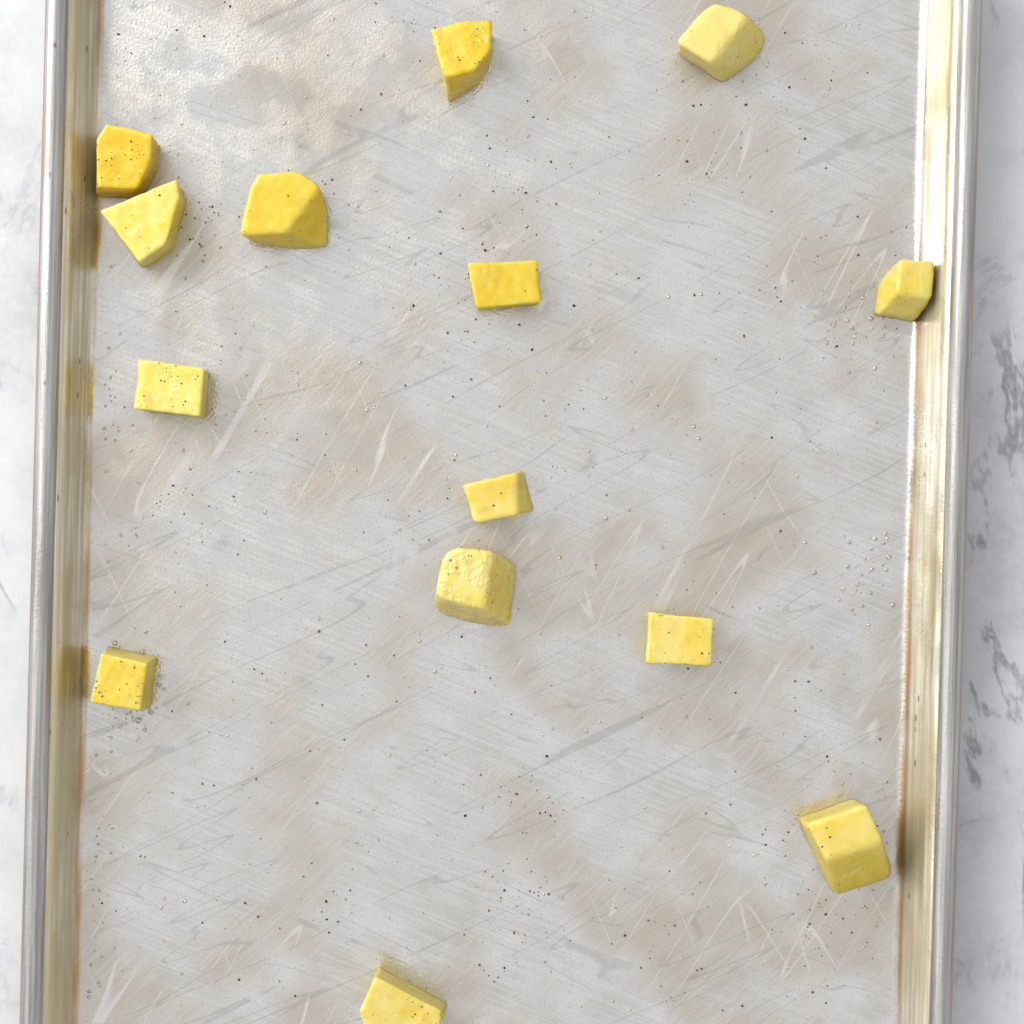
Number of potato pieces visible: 14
